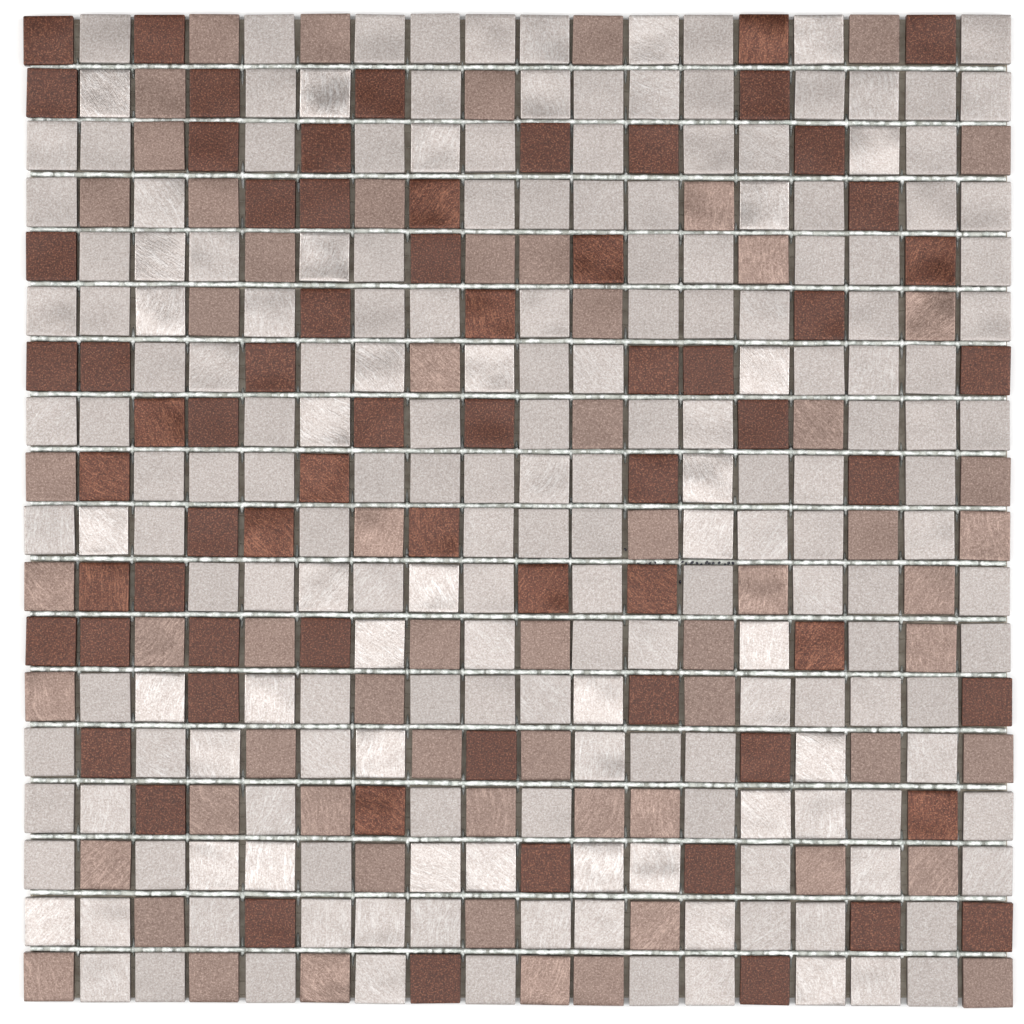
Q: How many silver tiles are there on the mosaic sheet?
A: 194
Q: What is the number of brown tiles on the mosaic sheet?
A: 67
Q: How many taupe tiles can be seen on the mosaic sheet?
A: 63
